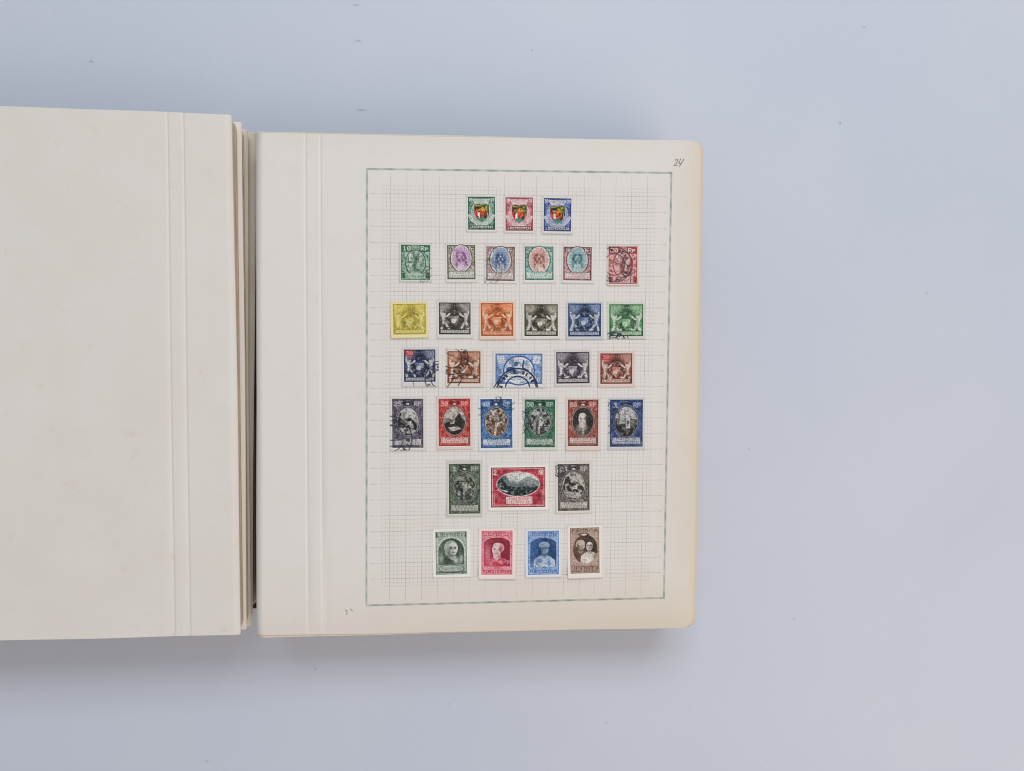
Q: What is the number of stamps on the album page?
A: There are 33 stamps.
